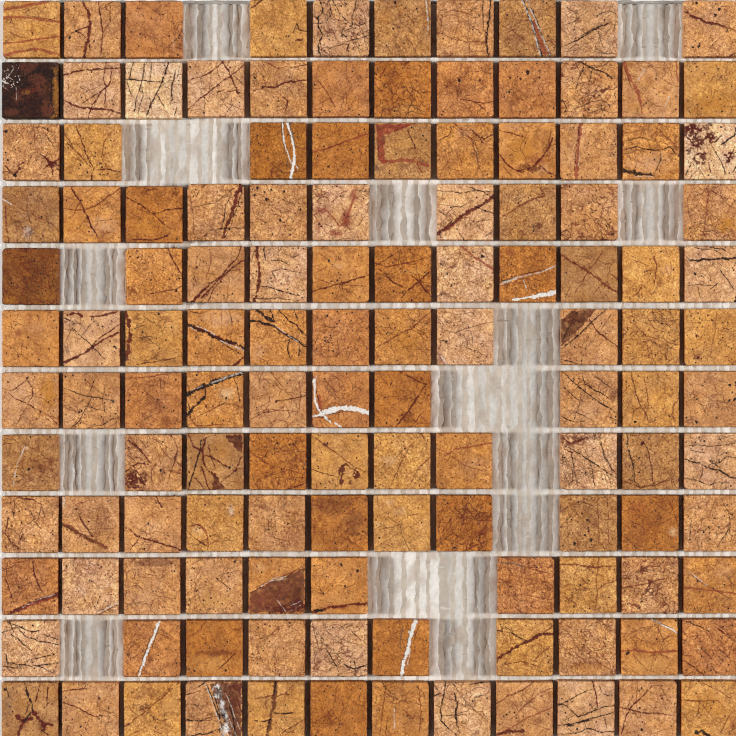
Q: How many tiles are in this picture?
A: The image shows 127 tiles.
